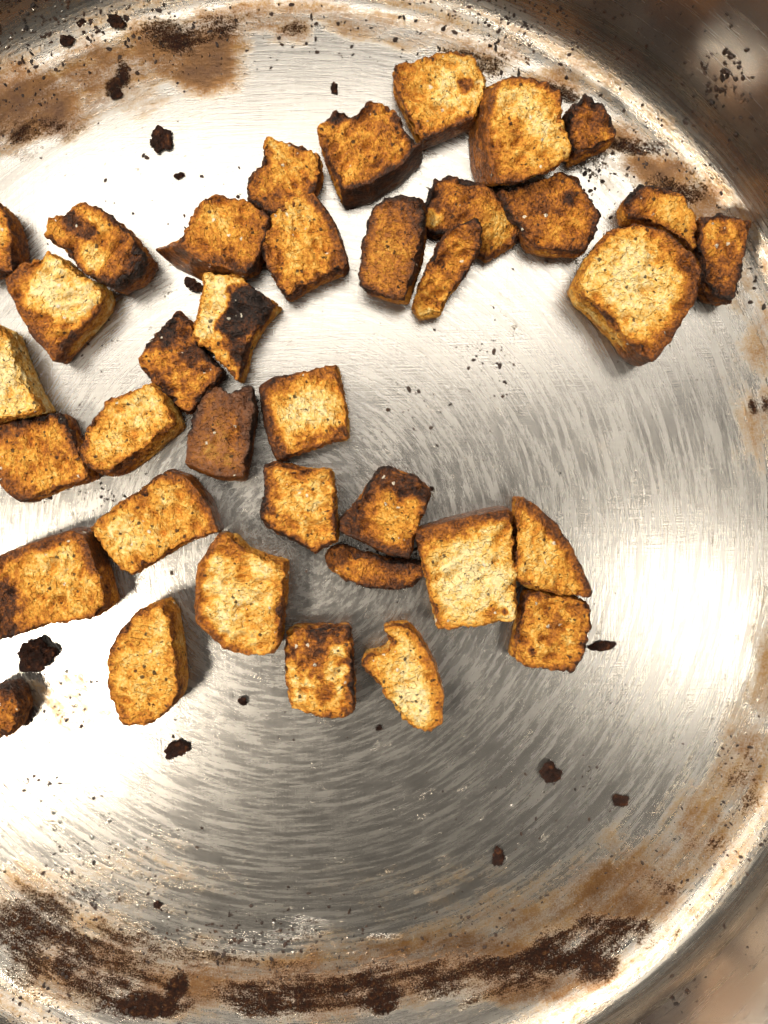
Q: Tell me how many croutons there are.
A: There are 37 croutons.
